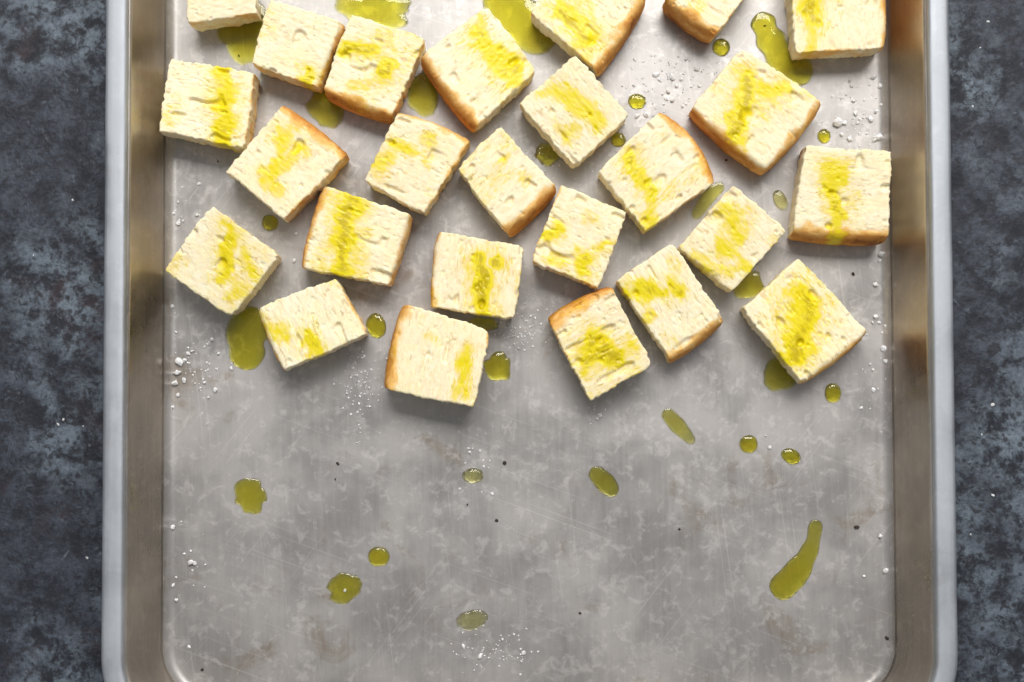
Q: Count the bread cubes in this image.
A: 25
